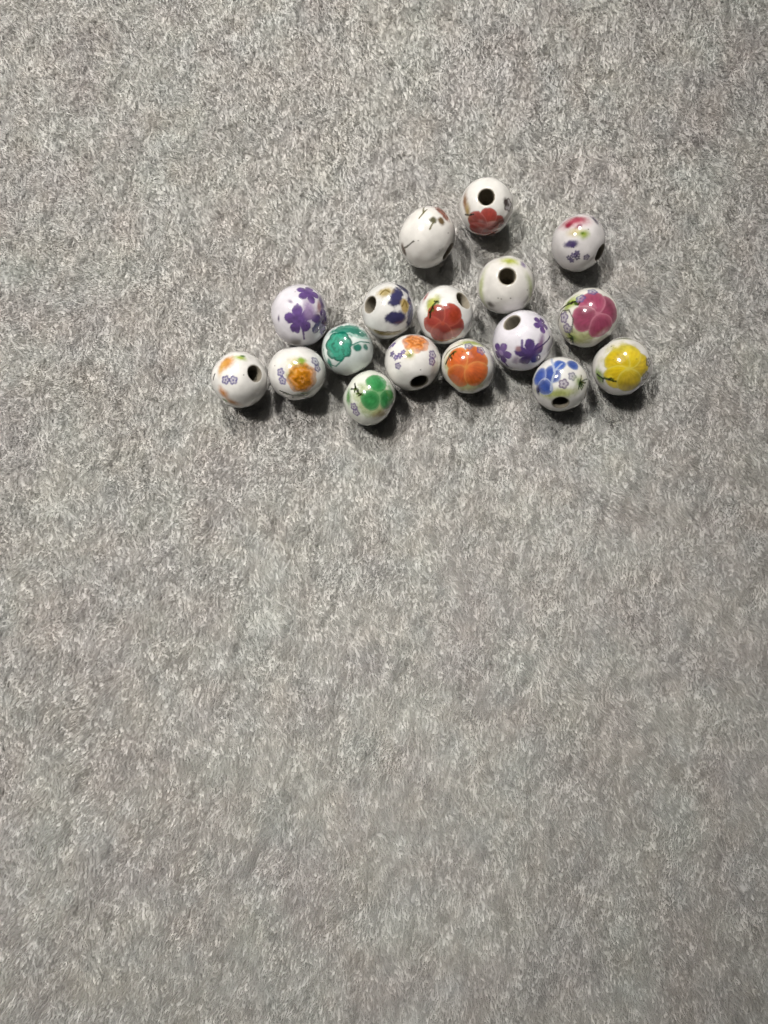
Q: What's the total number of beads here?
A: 17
